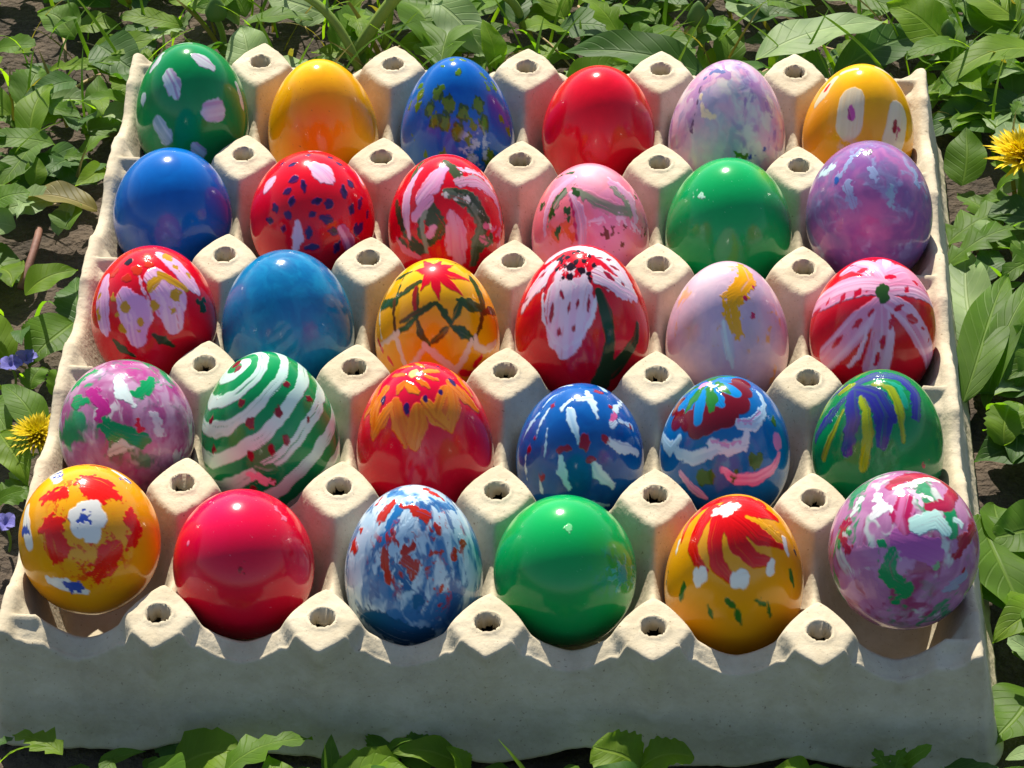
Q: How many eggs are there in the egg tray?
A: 30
